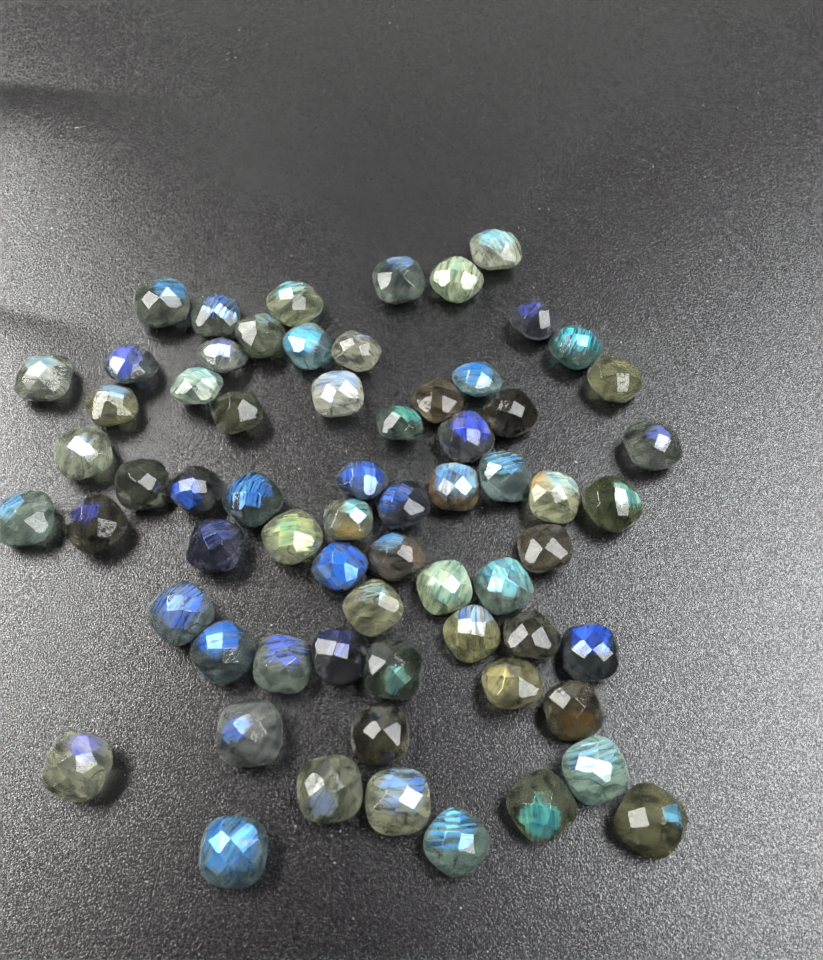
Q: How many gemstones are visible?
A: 66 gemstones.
